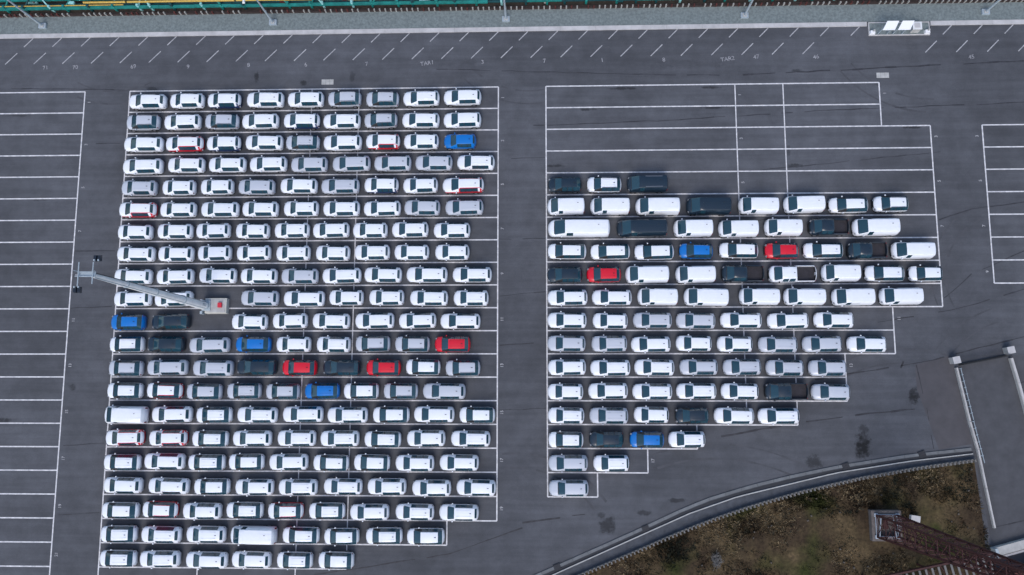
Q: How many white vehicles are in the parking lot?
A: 200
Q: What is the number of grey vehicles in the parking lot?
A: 43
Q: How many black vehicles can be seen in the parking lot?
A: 15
